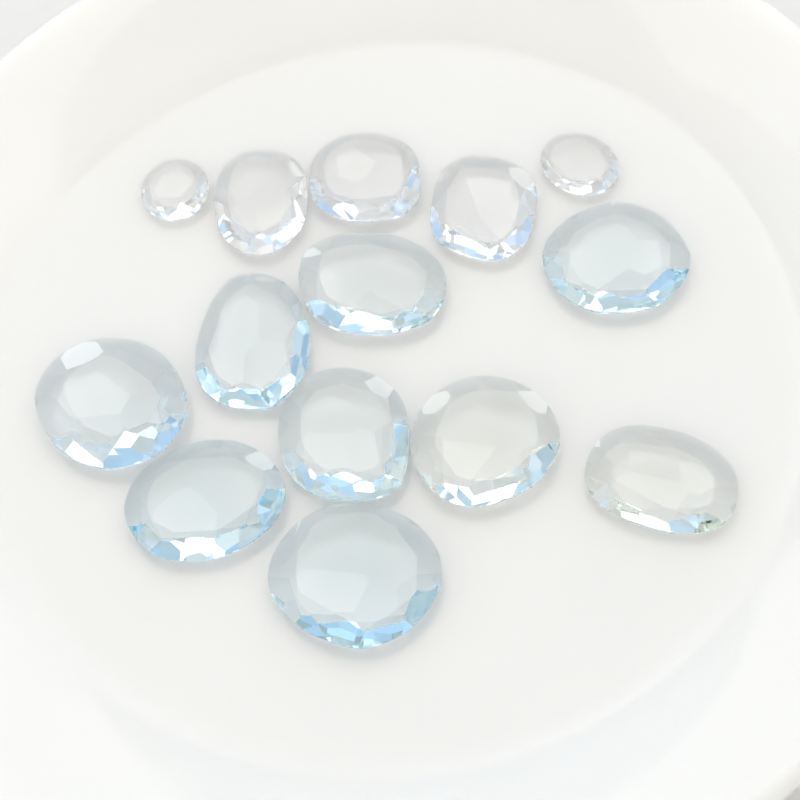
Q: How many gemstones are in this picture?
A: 14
